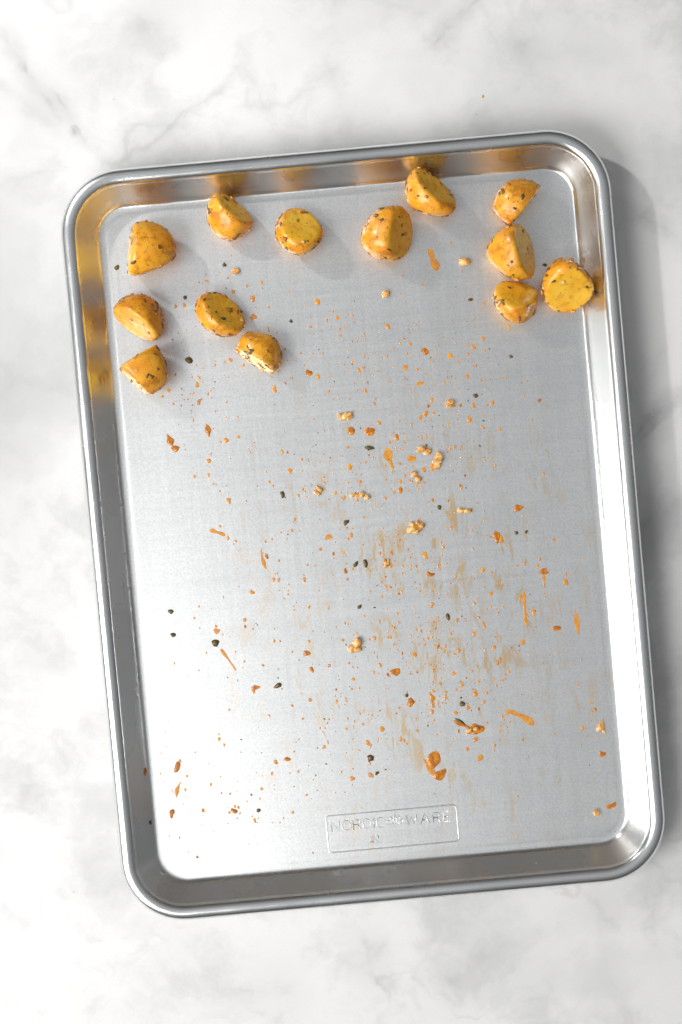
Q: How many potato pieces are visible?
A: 13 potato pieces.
